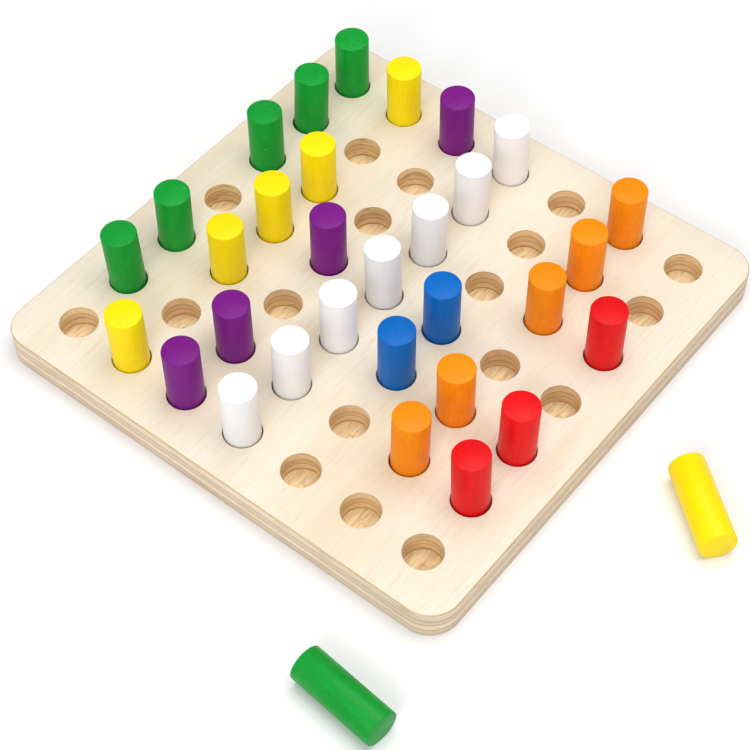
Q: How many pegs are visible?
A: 33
